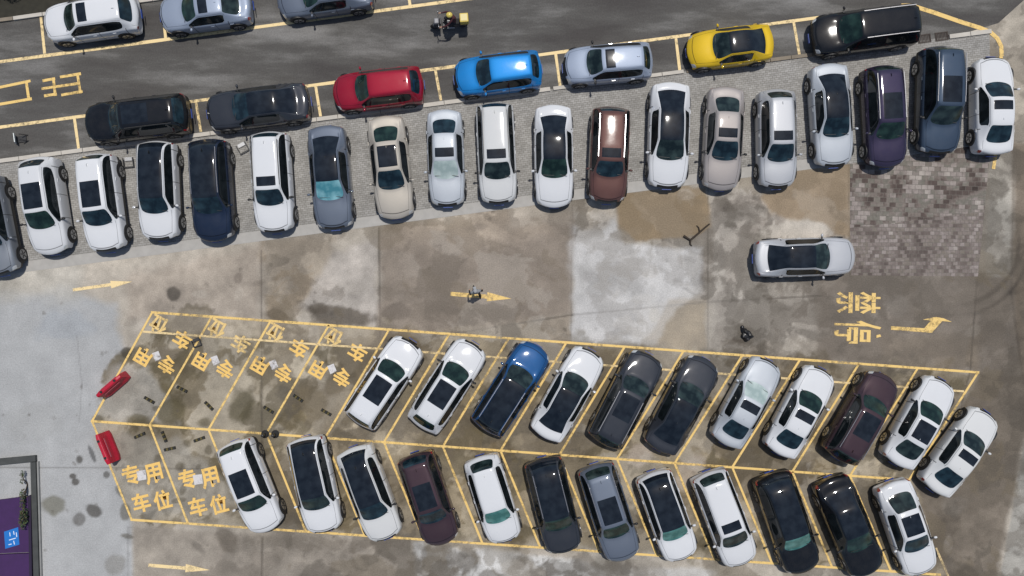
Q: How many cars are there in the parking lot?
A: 53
